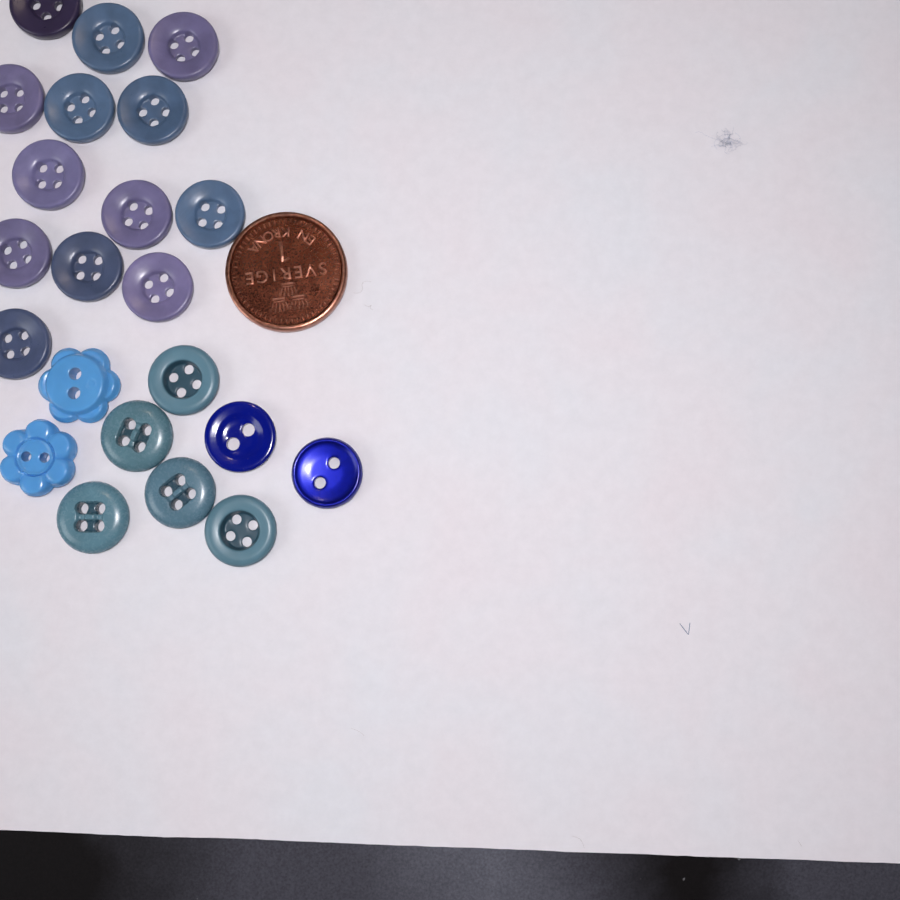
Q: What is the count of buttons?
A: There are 22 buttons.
